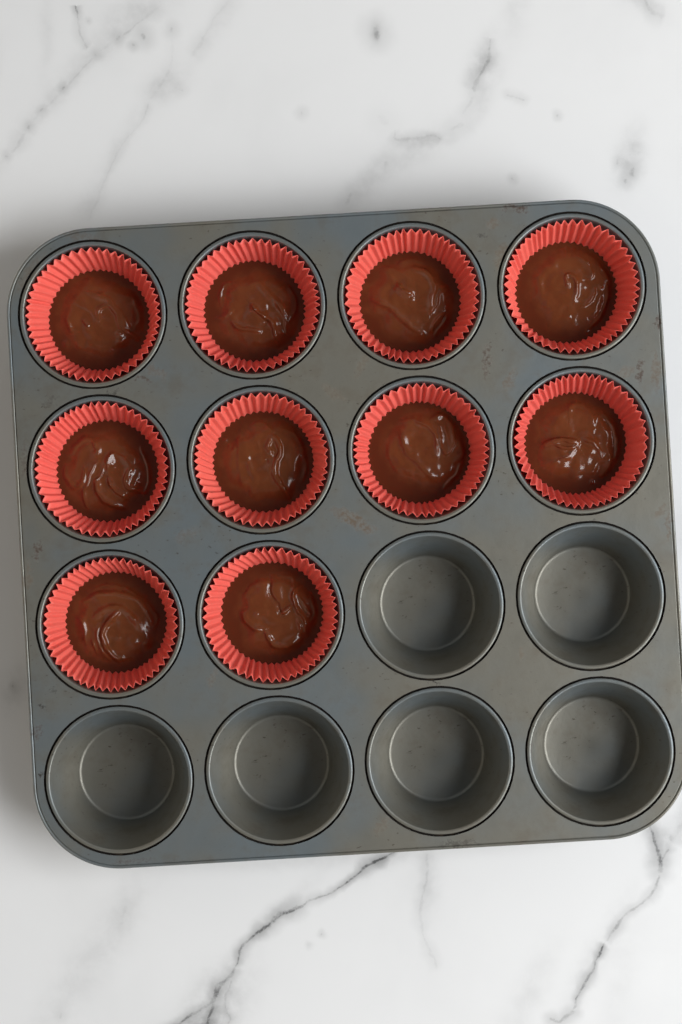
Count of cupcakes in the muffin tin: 10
